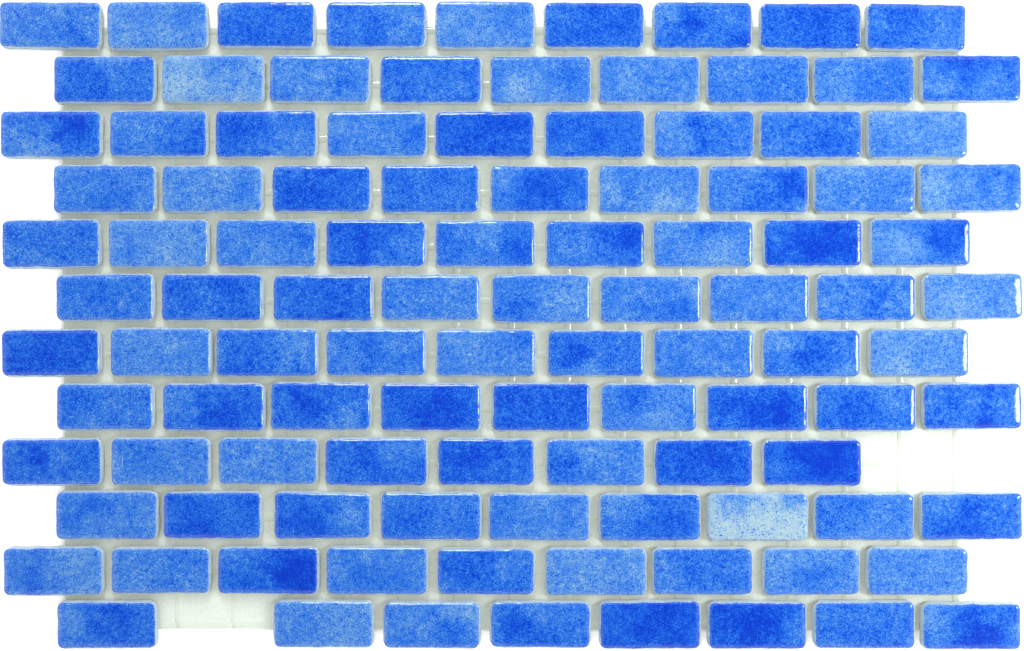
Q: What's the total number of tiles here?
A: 106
